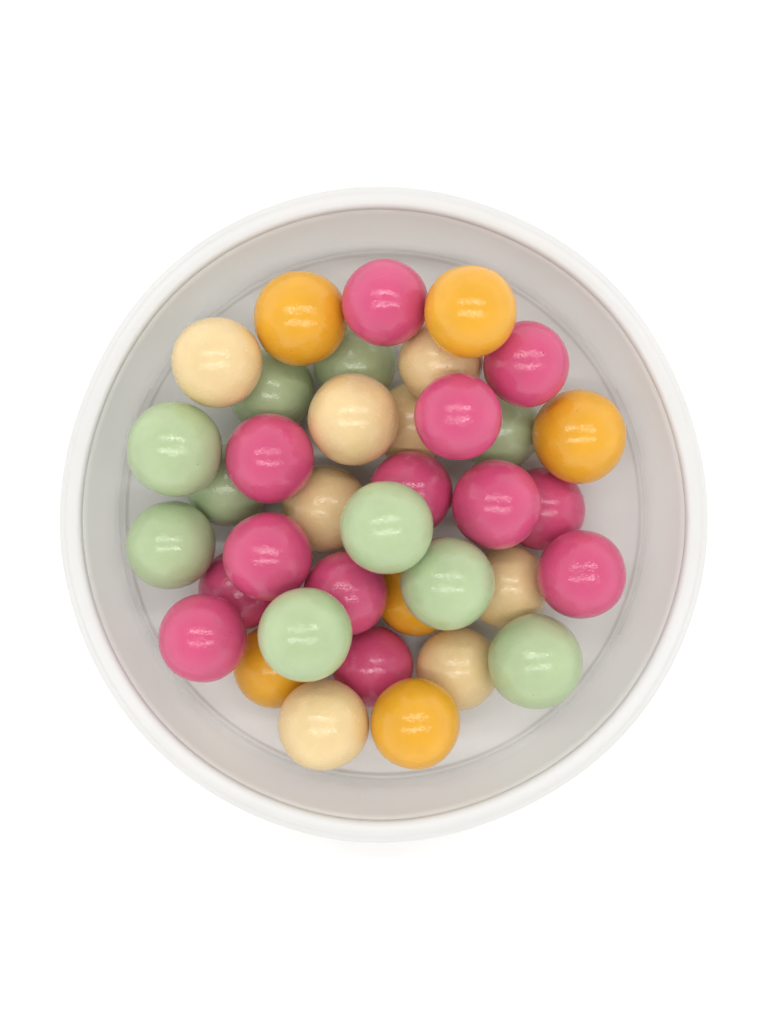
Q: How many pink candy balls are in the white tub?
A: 13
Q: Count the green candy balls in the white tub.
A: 10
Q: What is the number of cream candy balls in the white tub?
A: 8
